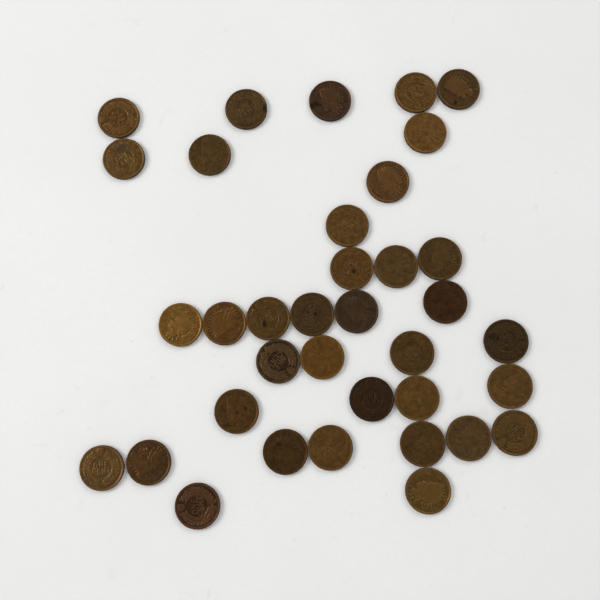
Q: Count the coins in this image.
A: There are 36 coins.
